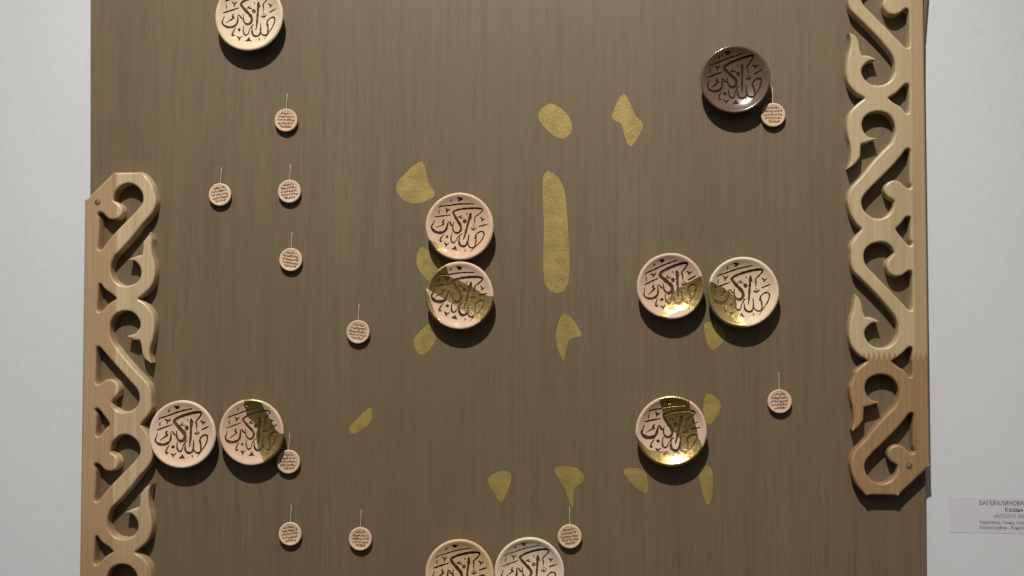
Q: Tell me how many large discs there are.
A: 11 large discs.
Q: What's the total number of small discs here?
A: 11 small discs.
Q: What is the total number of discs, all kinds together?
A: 22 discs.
